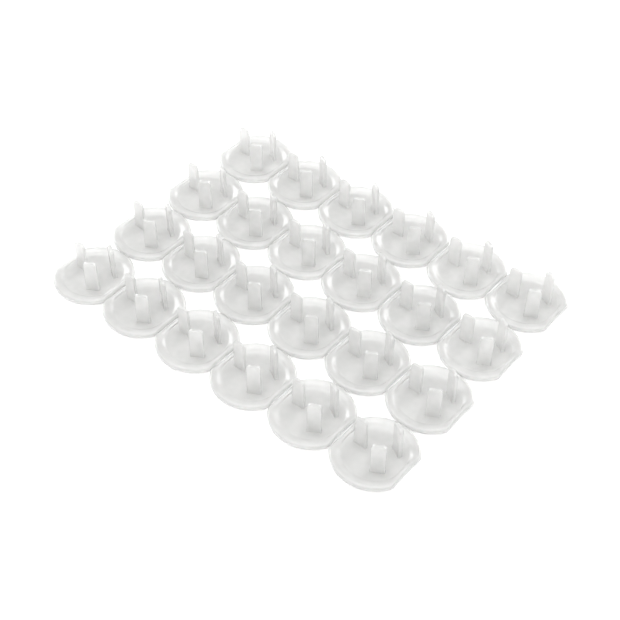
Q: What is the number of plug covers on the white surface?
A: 24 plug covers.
